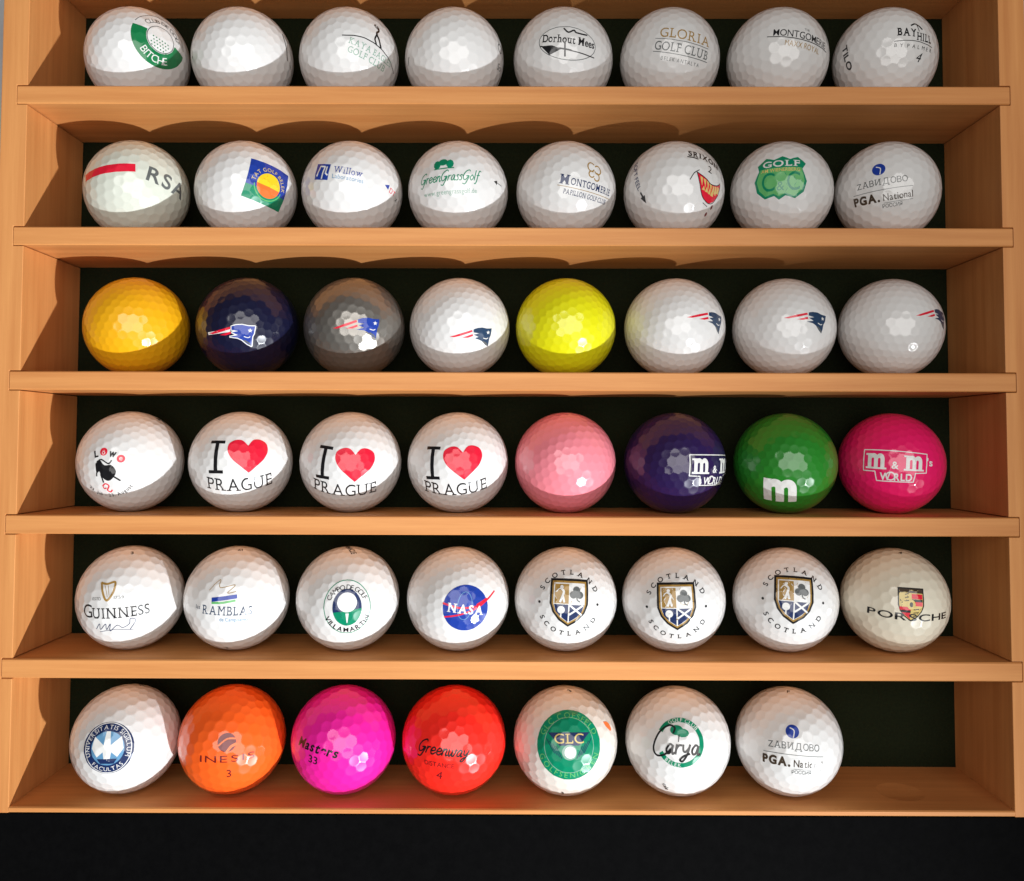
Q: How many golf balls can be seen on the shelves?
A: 47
